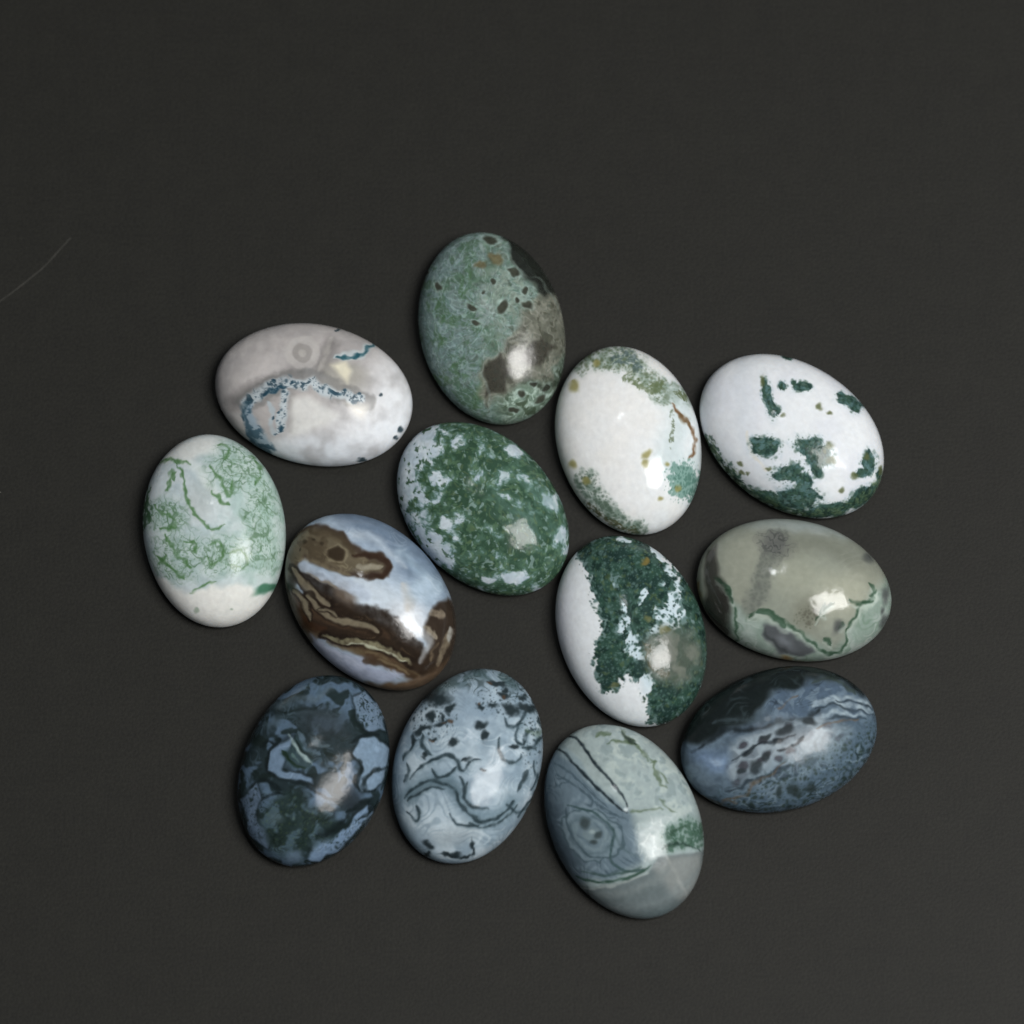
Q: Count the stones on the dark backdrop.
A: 13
